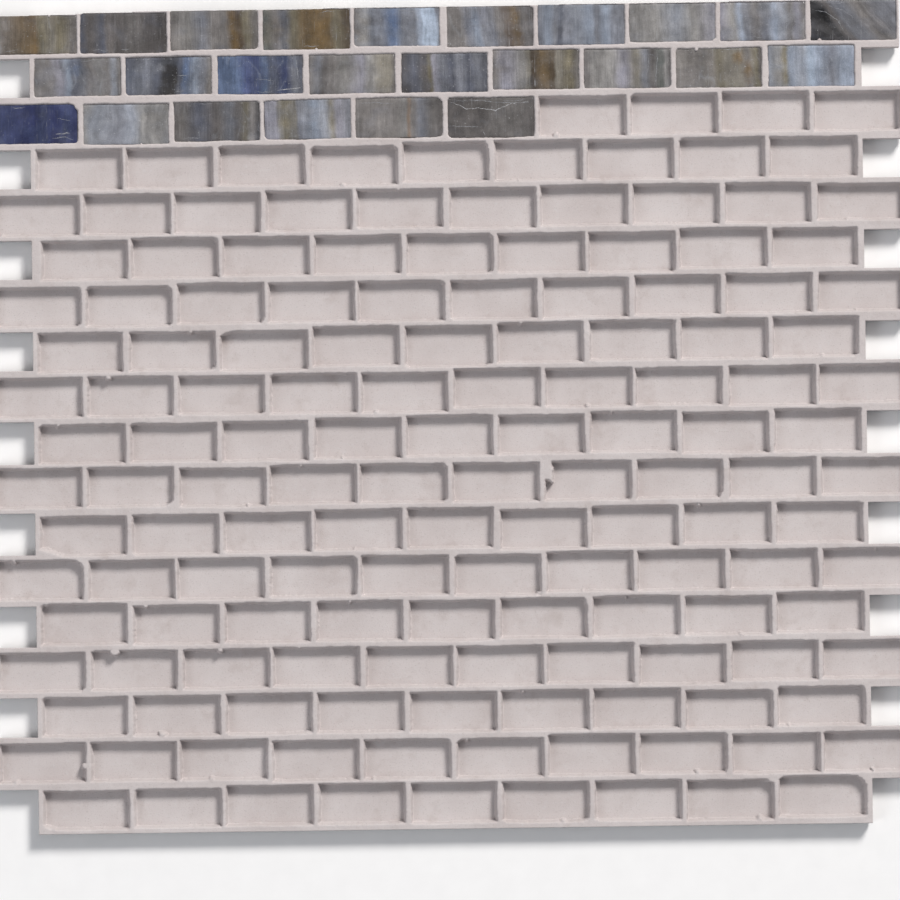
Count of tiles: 25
